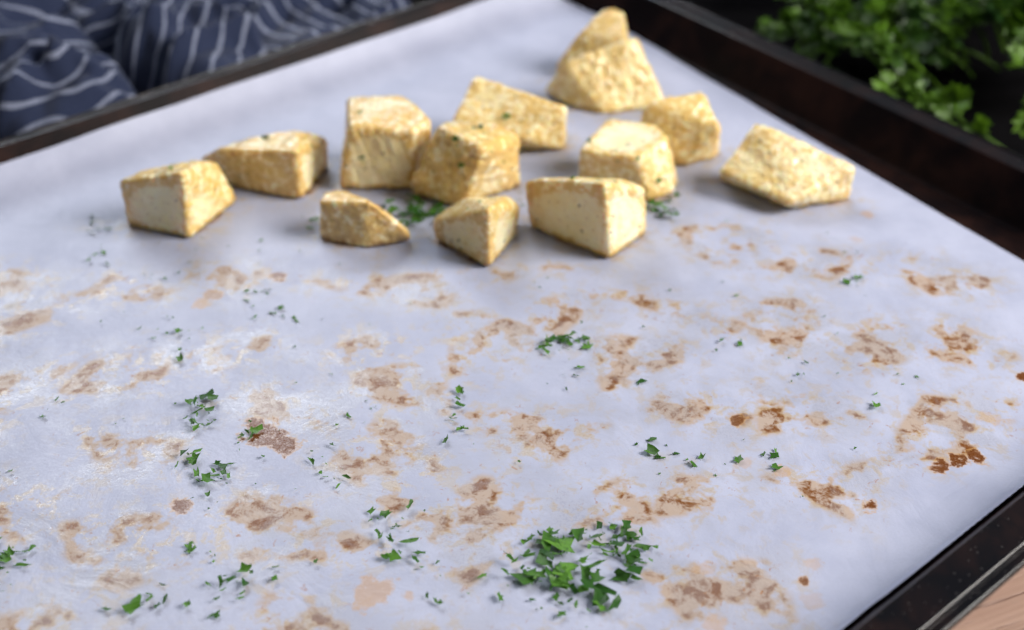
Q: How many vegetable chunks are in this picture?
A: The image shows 13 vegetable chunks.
